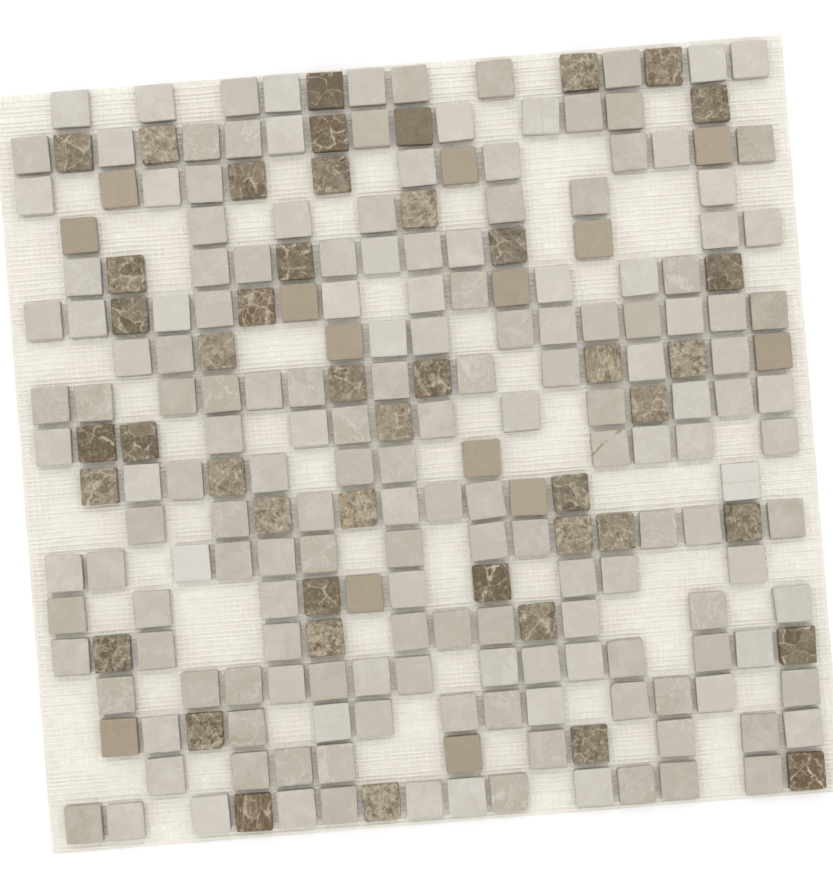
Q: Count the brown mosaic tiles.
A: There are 45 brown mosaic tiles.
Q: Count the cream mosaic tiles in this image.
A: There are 173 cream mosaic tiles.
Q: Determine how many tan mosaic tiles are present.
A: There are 14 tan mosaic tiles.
